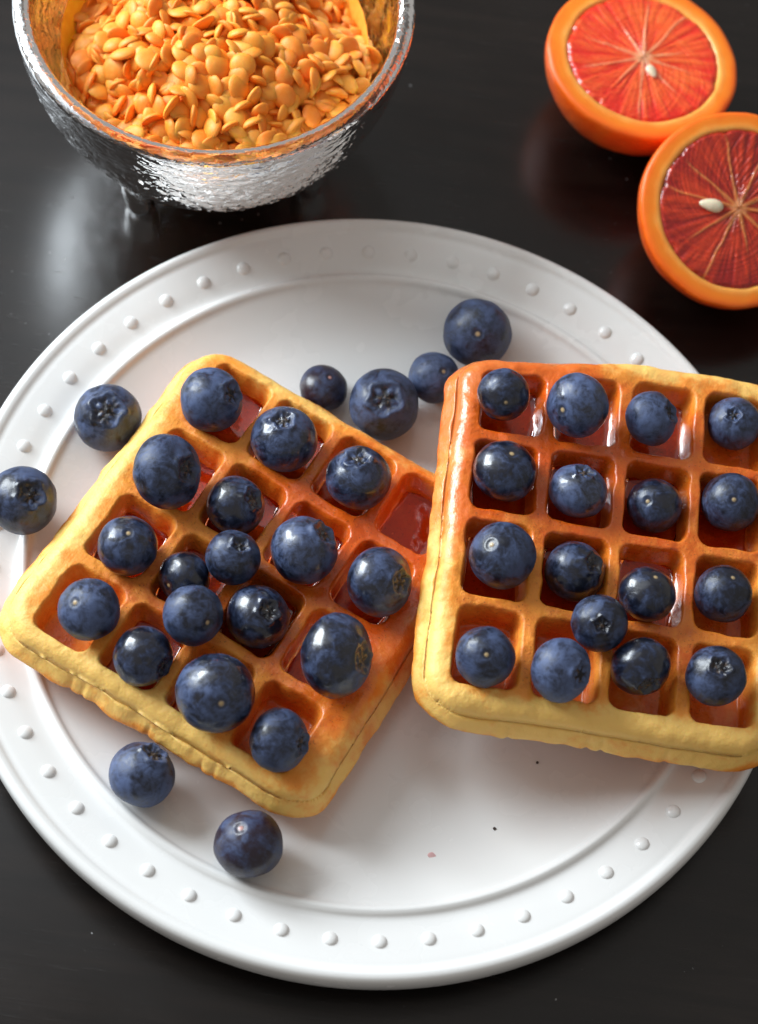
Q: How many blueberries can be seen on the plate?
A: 42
